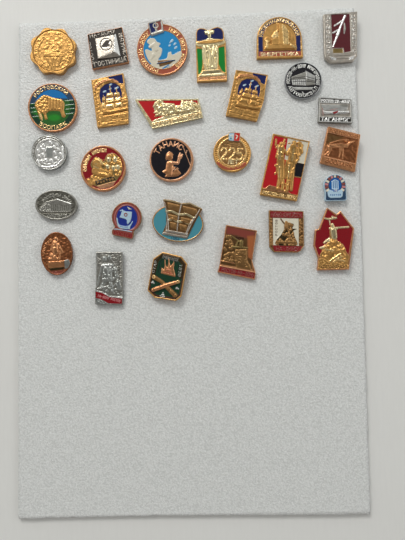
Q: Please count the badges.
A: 28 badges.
